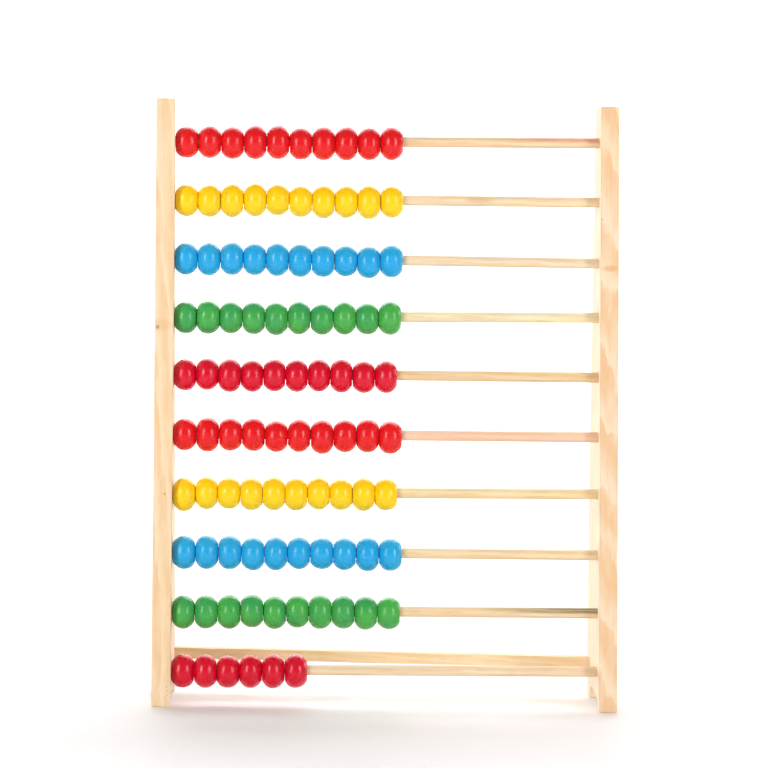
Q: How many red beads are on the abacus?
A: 36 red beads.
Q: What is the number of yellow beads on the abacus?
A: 20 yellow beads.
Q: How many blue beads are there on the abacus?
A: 20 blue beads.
